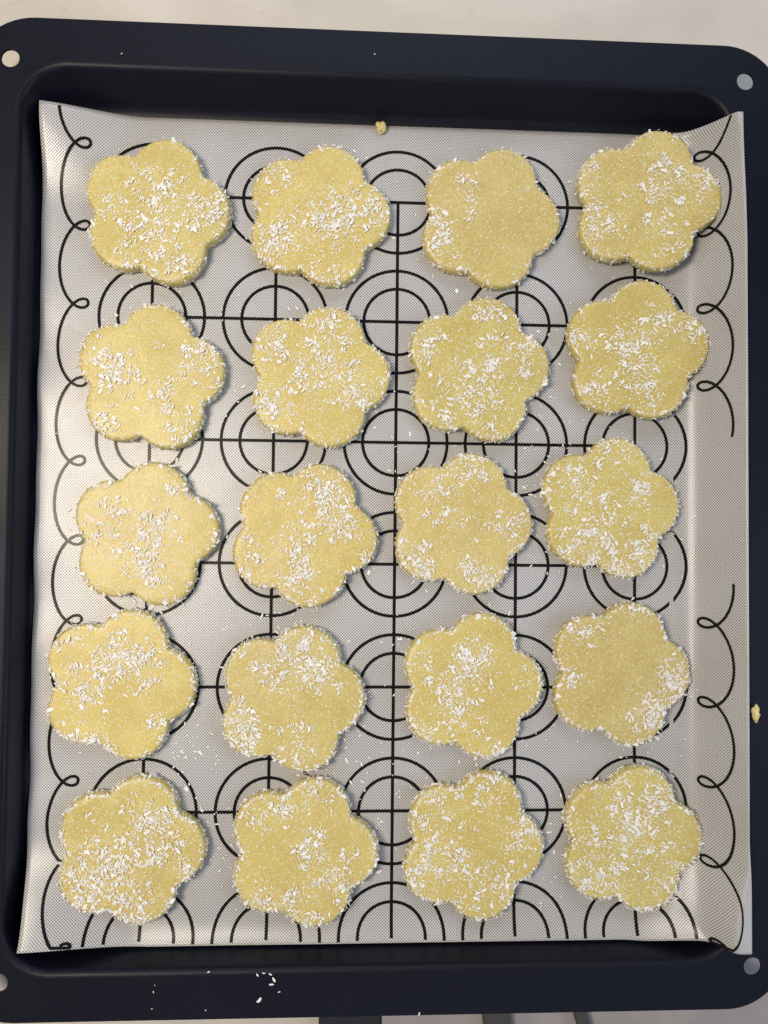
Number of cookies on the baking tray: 20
